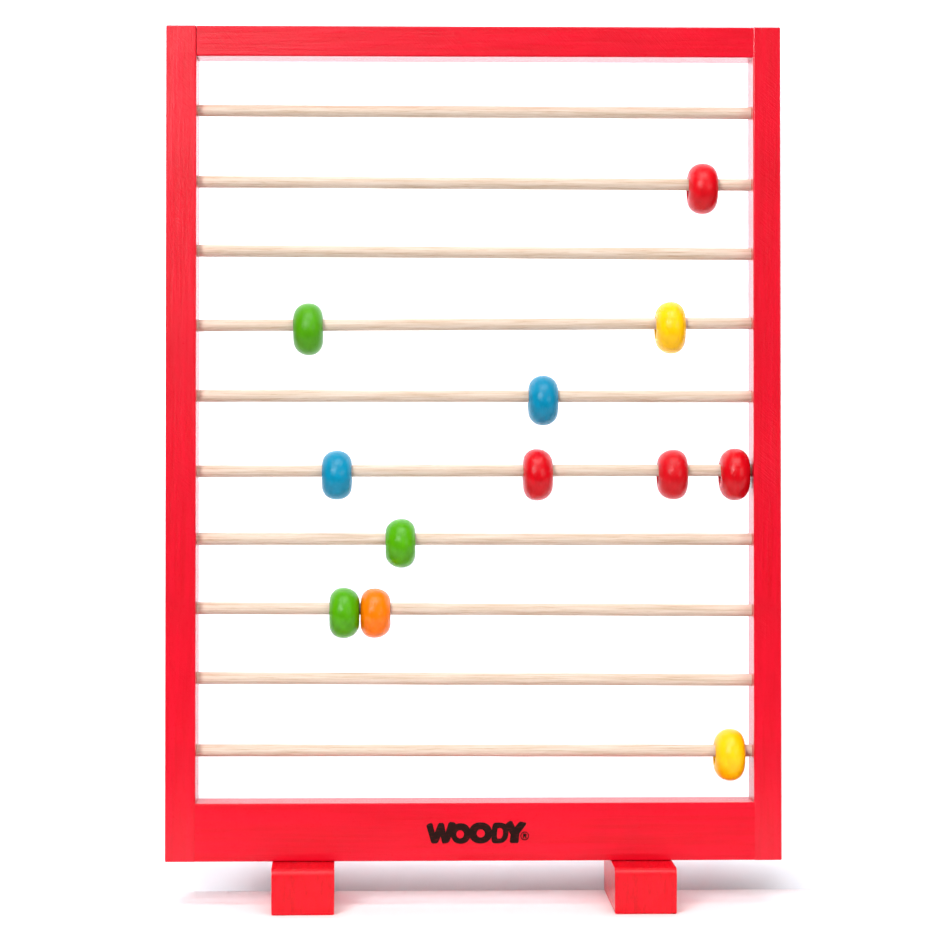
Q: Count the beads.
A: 12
